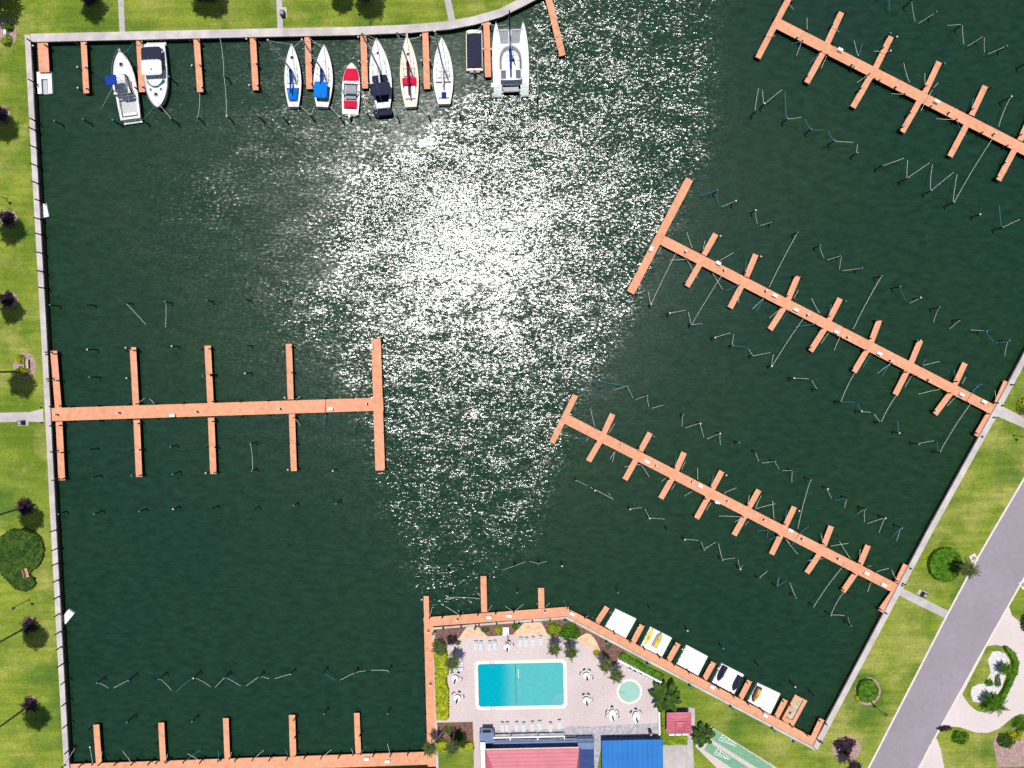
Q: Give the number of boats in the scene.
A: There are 10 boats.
